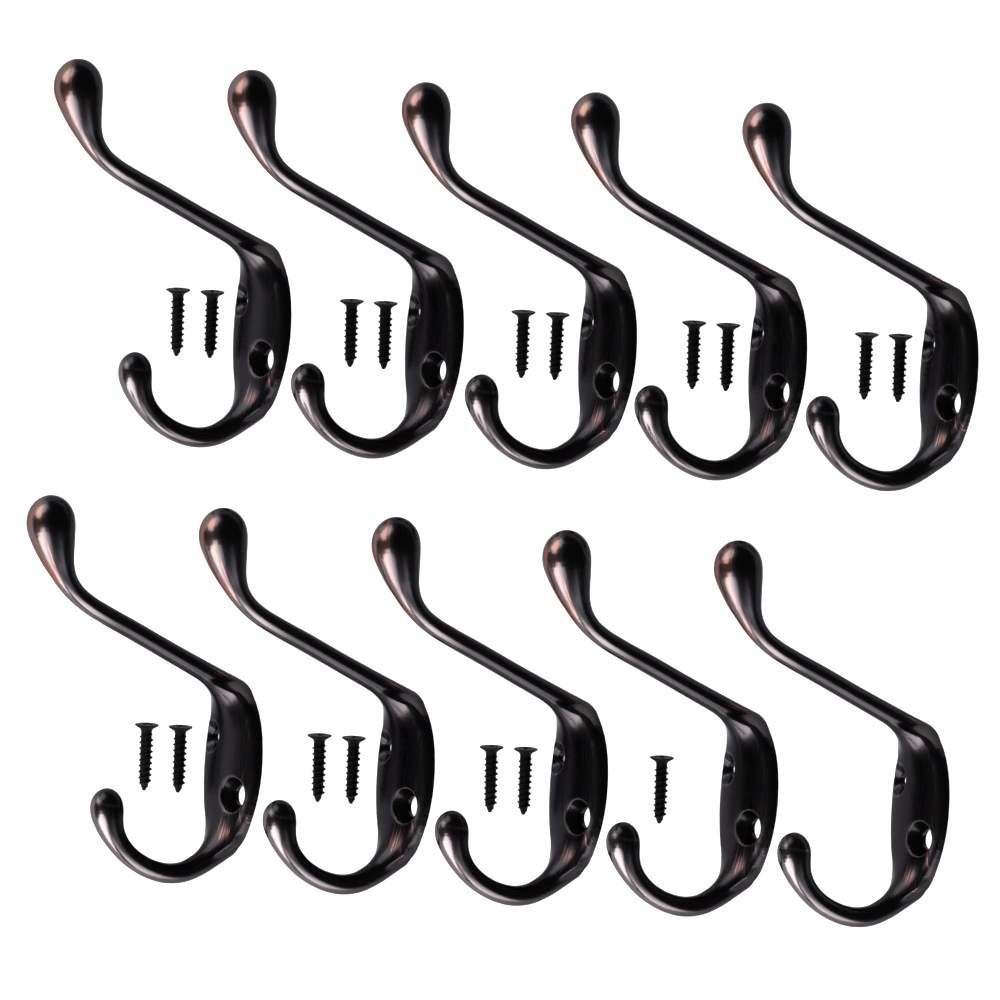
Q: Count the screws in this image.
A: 17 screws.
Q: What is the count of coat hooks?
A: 10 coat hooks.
